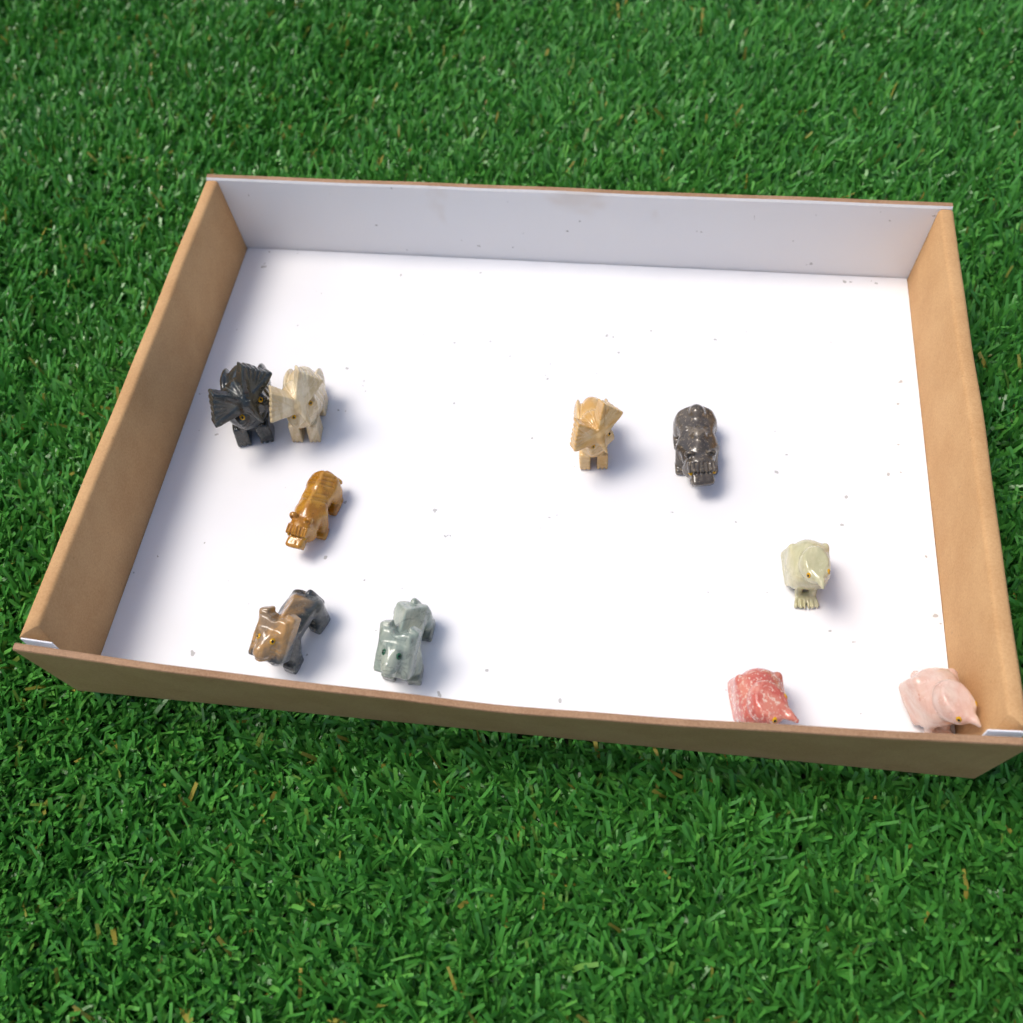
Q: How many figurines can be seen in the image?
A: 10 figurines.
